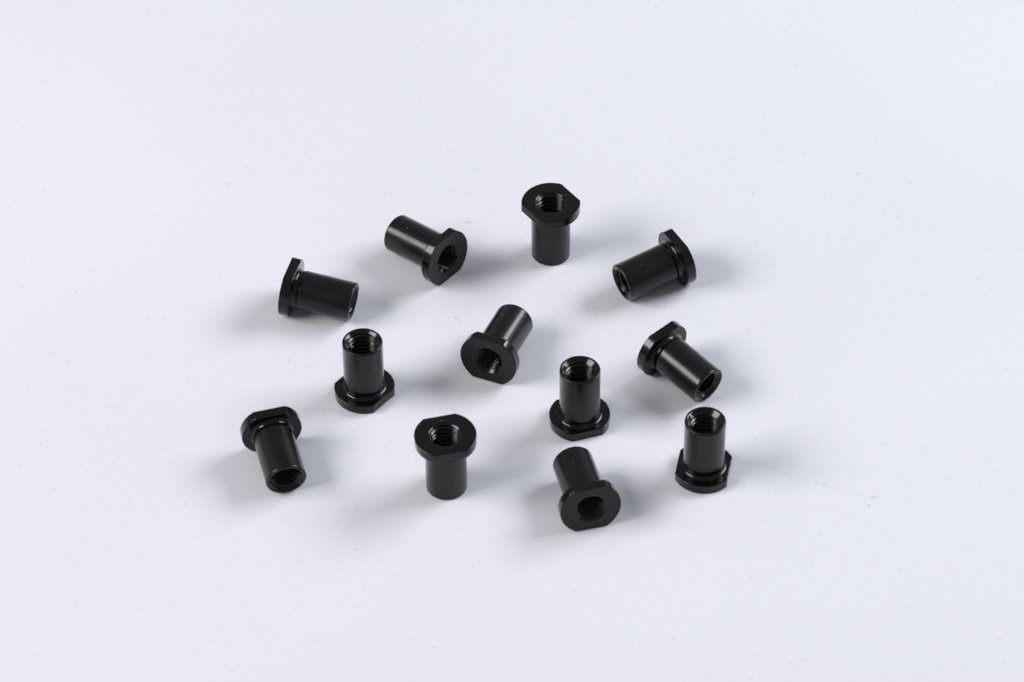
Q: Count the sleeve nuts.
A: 12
